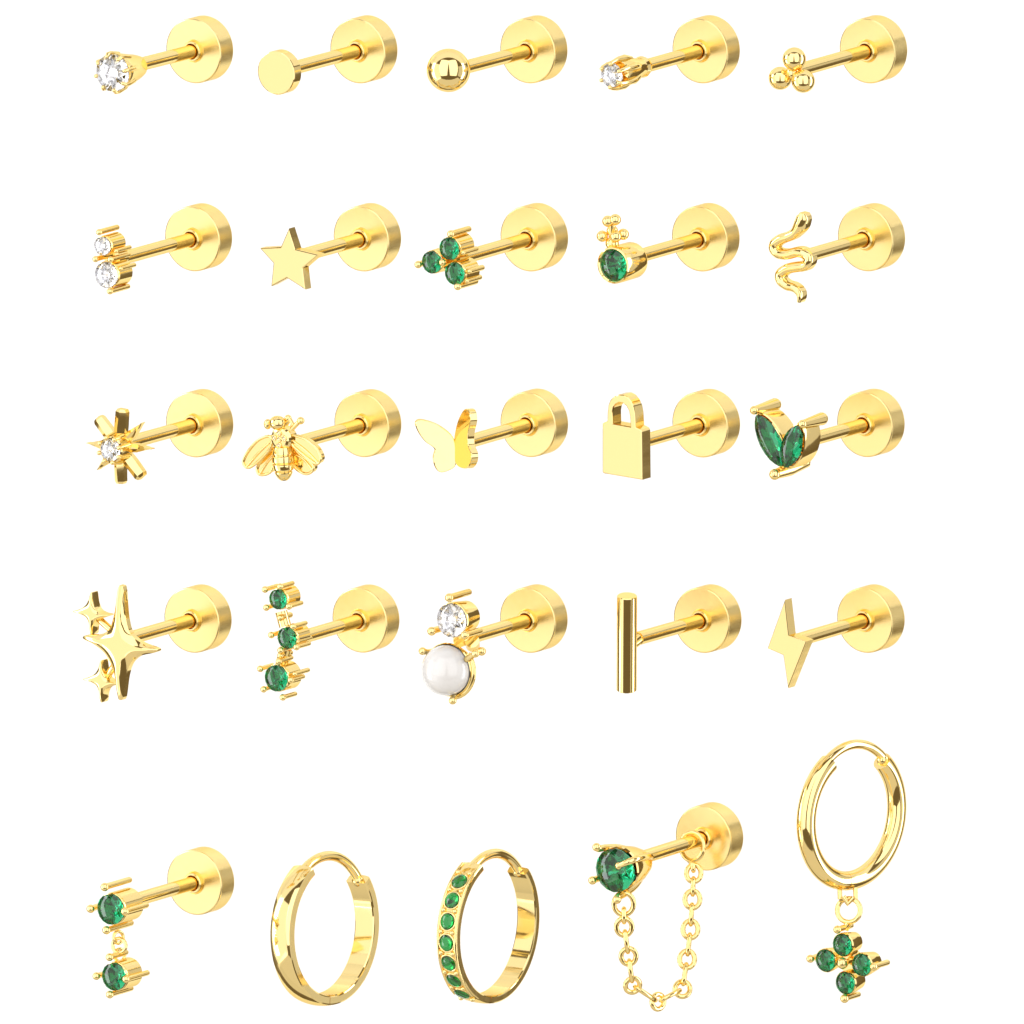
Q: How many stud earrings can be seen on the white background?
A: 22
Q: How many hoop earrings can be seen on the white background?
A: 3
